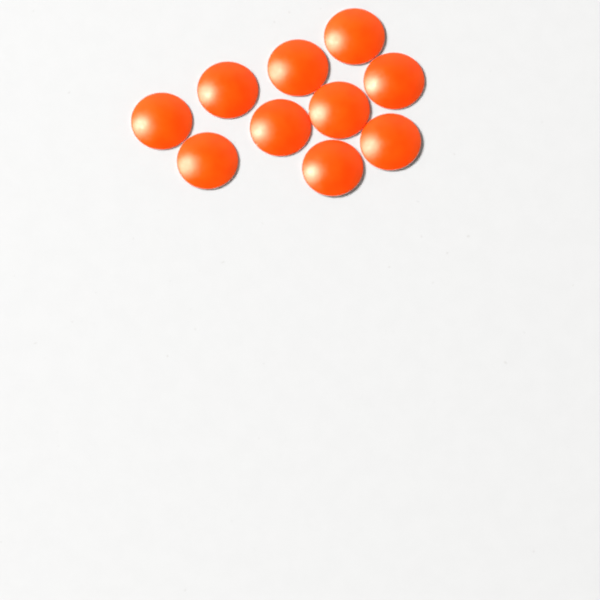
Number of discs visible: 10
